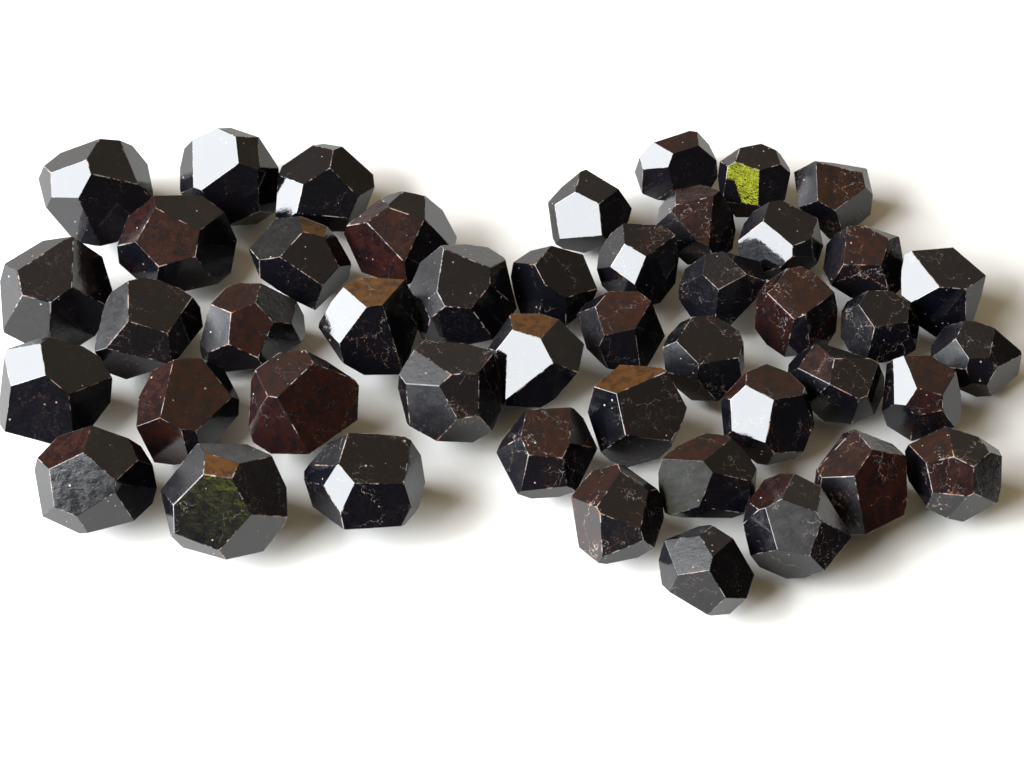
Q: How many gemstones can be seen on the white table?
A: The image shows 46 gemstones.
